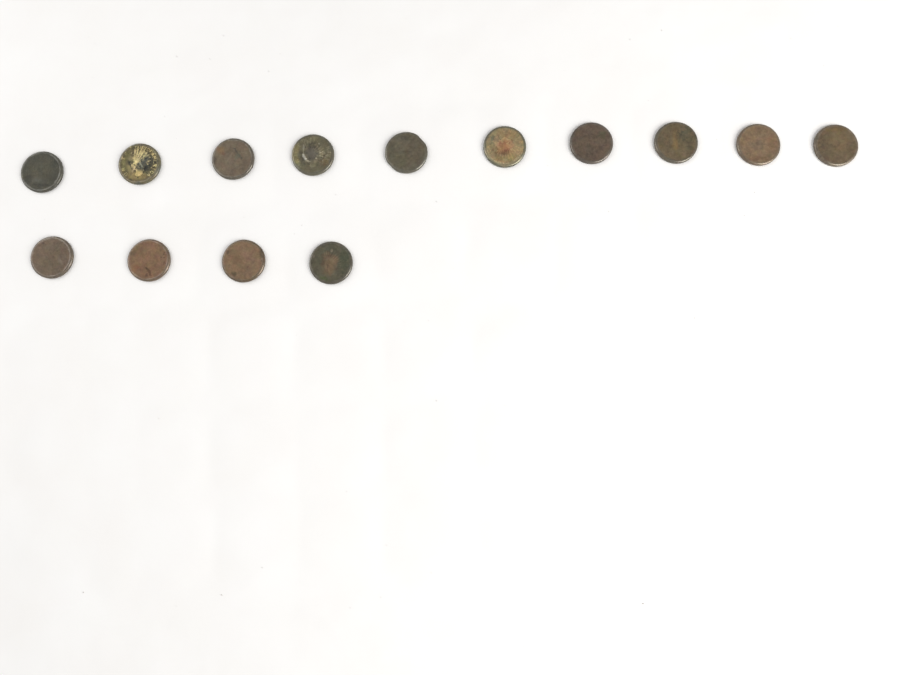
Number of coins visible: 14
